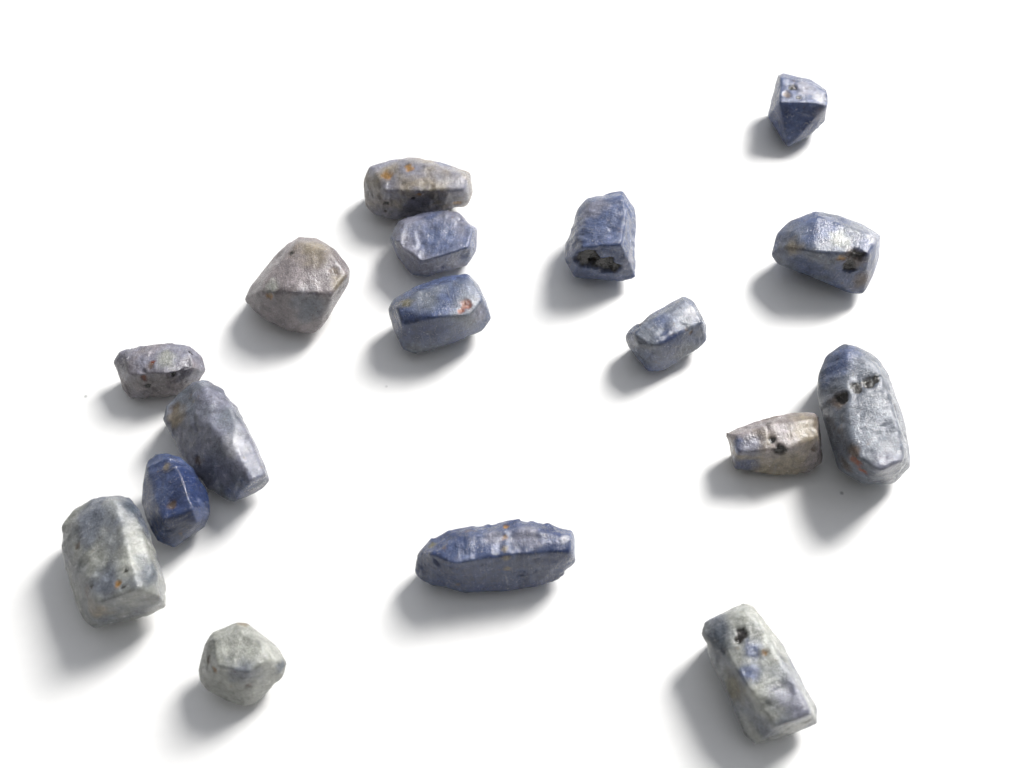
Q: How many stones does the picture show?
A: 17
